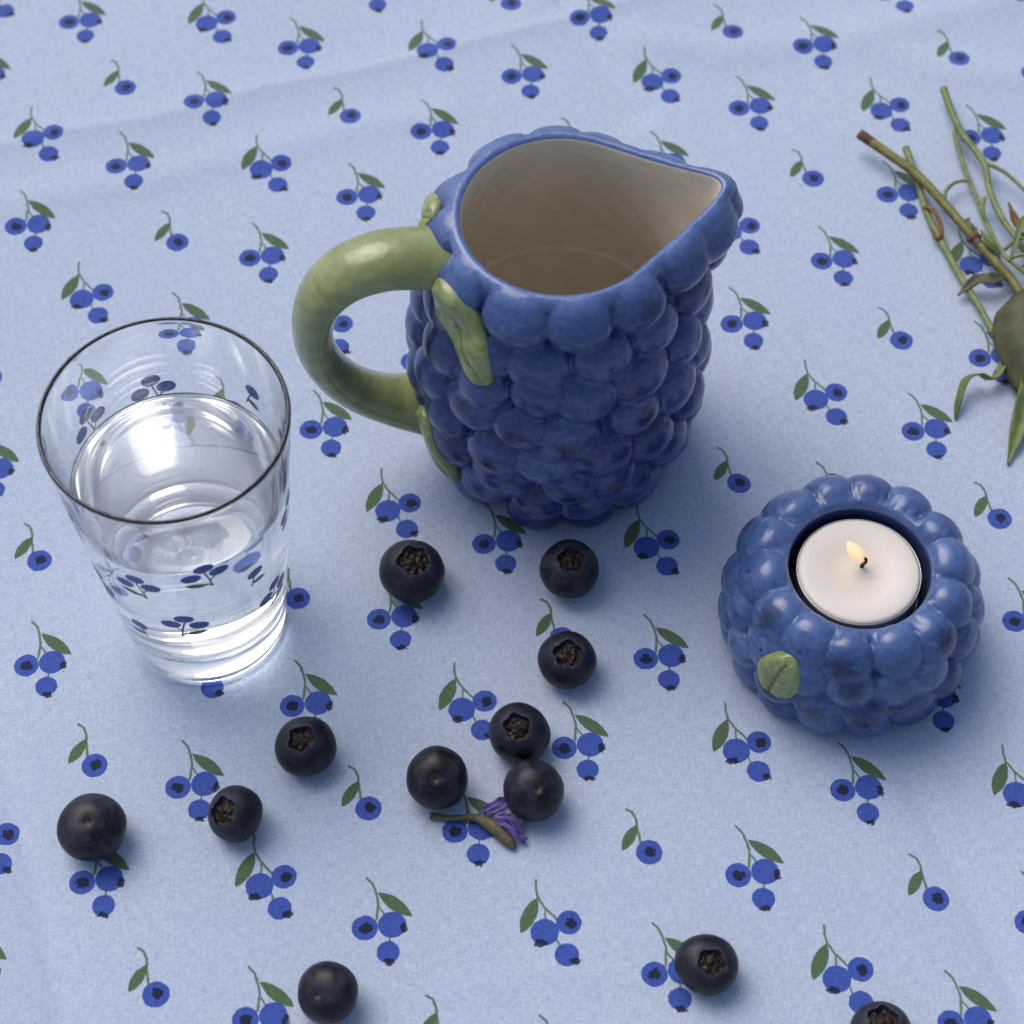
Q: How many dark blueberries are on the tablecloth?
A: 12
